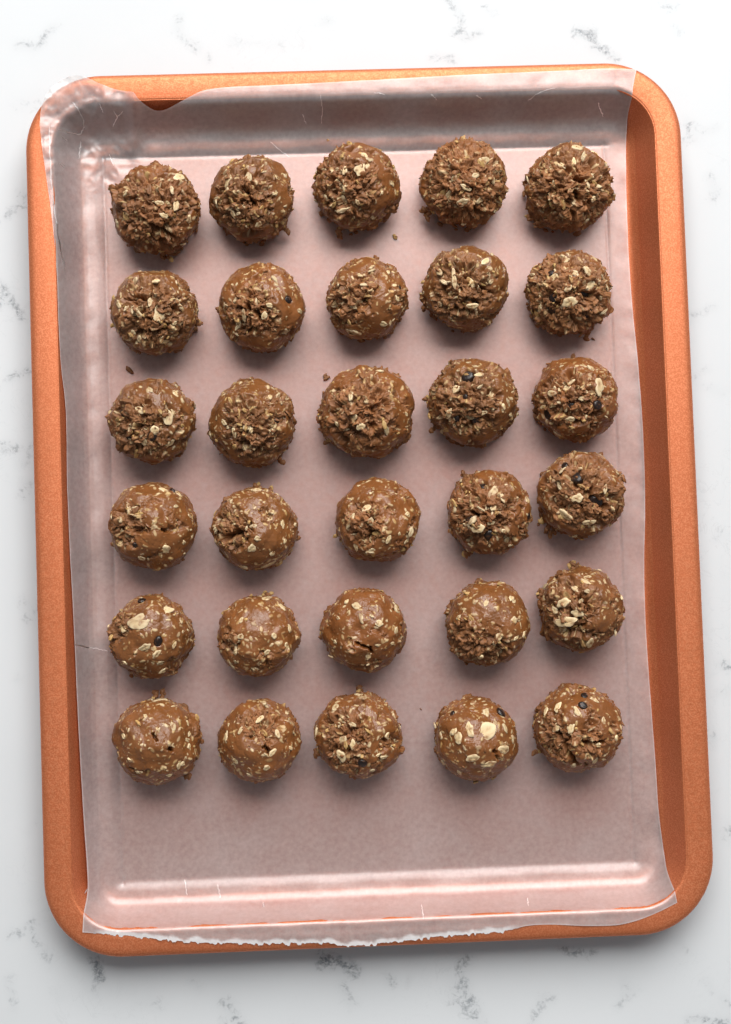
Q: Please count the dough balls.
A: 30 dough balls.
